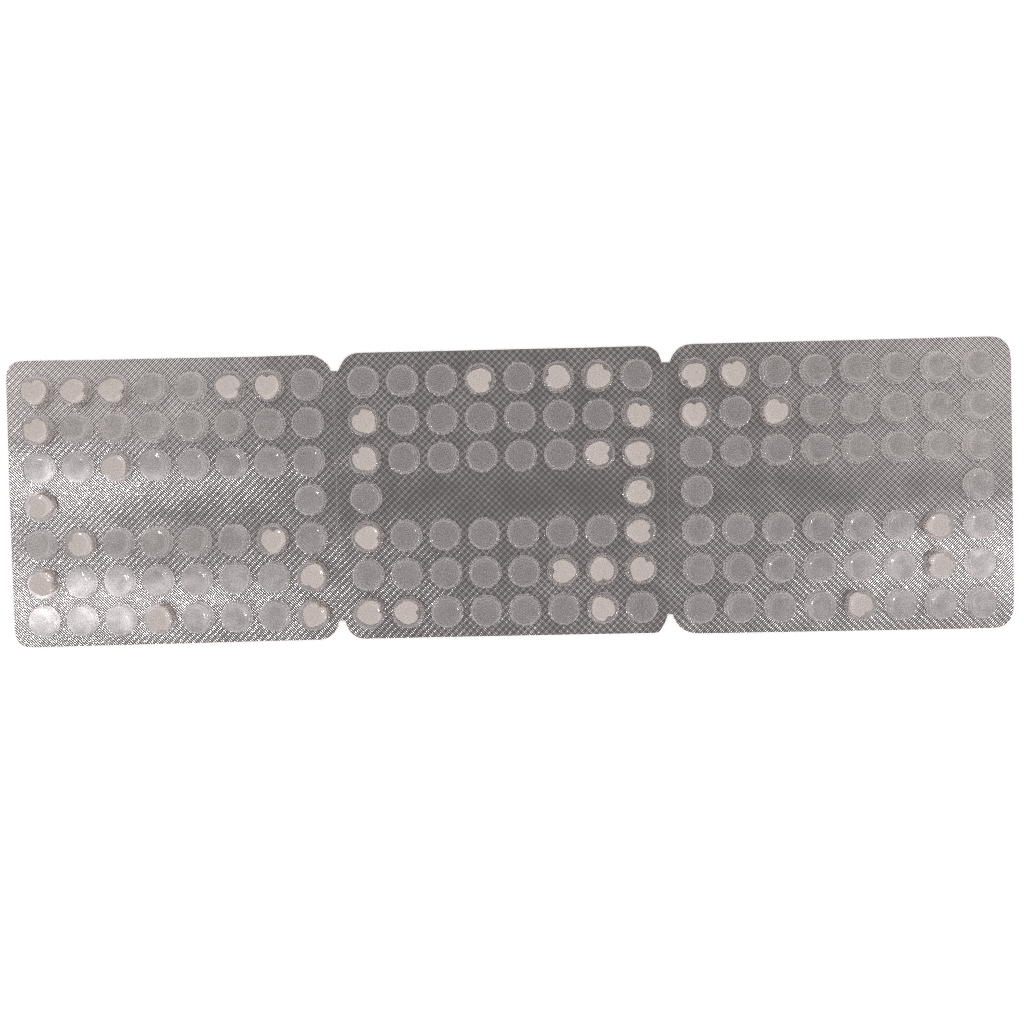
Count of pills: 38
